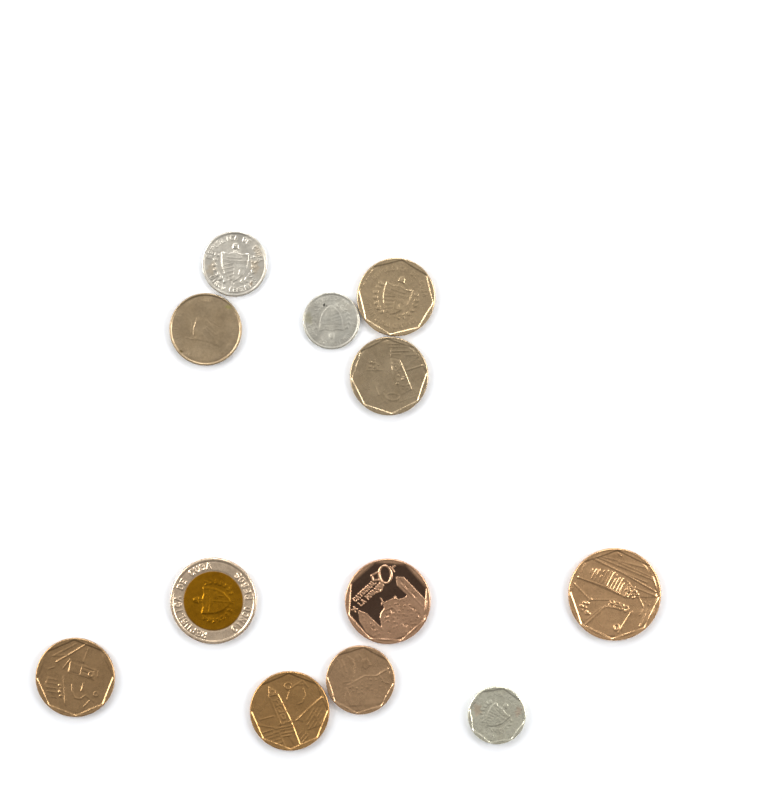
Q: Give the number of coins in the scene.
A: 12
